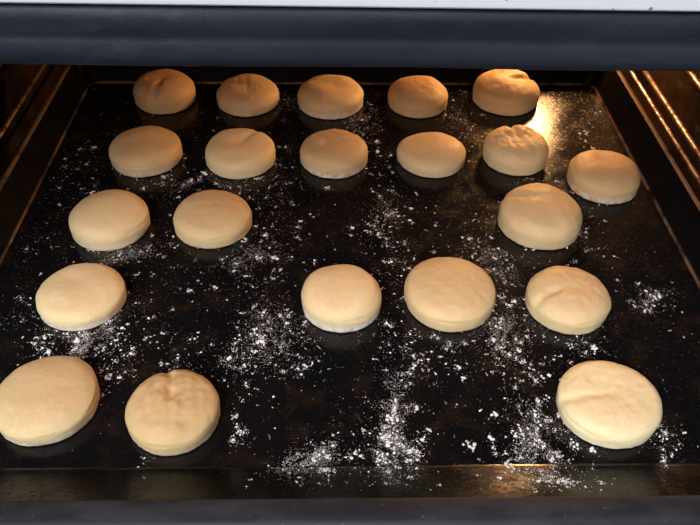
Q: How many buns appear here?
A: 21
